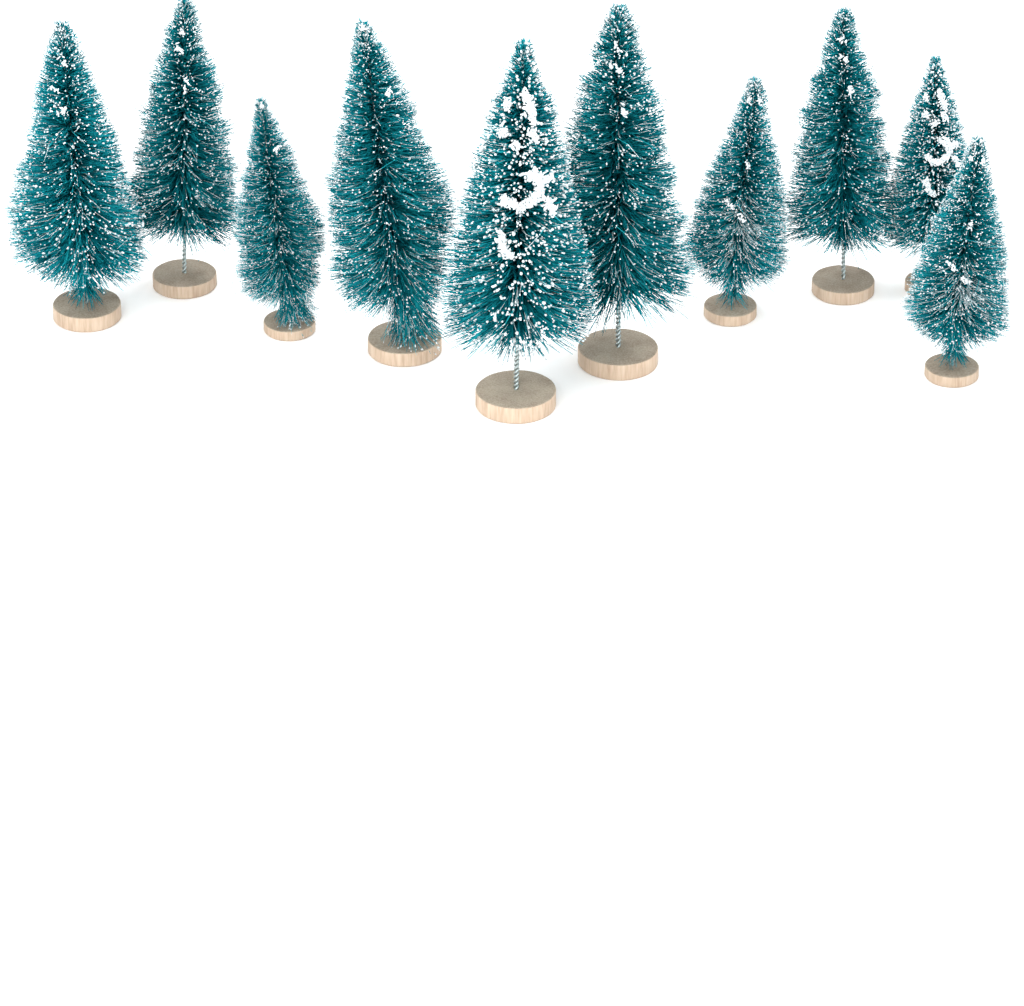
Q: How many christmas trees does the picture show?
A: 10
